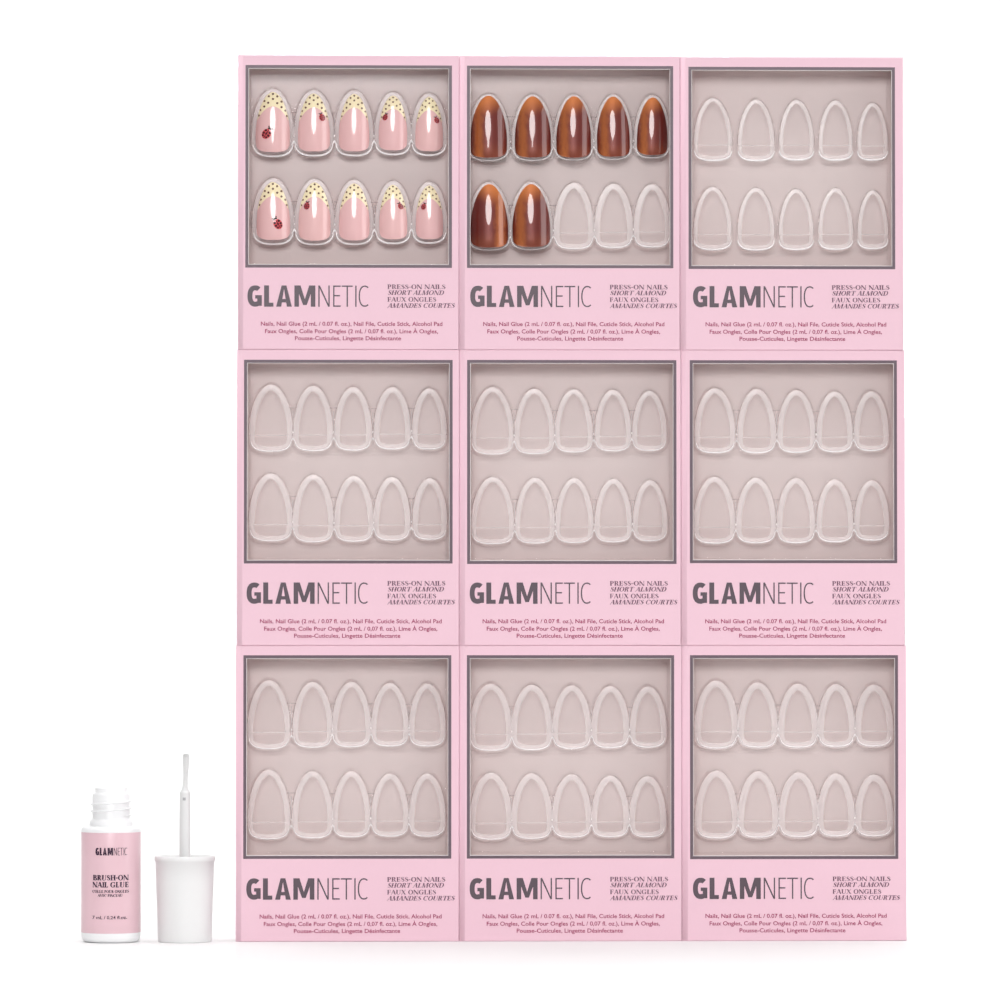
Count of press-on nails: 17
